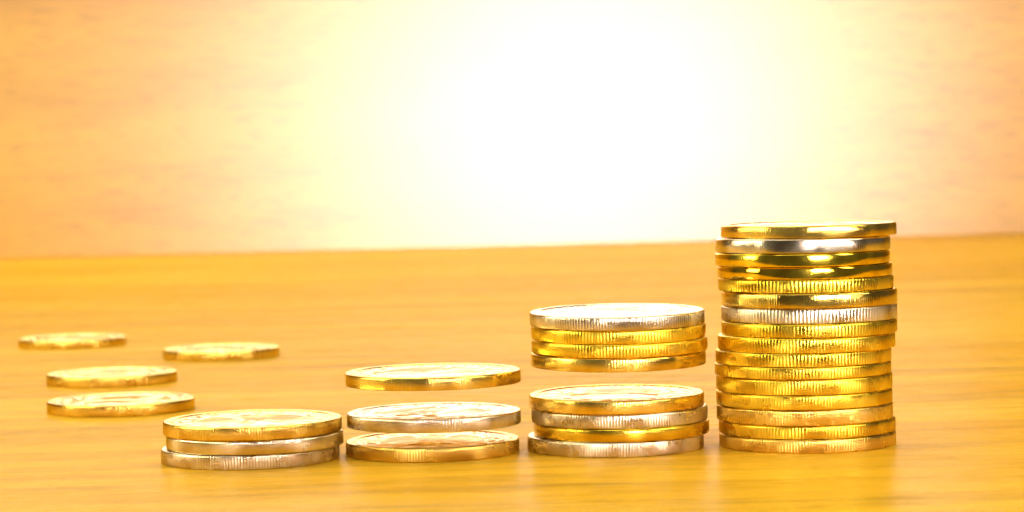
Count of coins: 34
